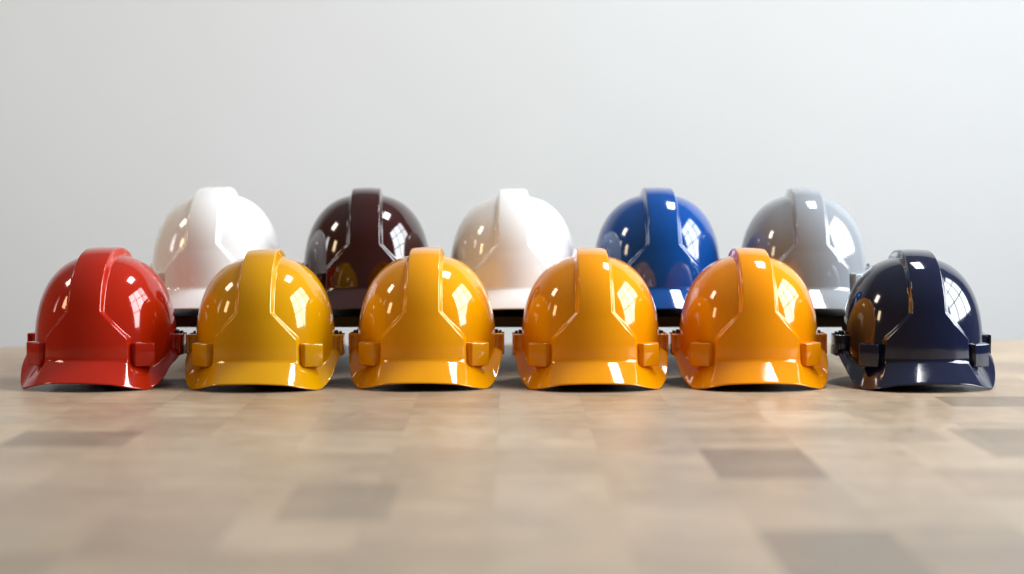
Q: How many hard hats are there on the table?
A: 11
